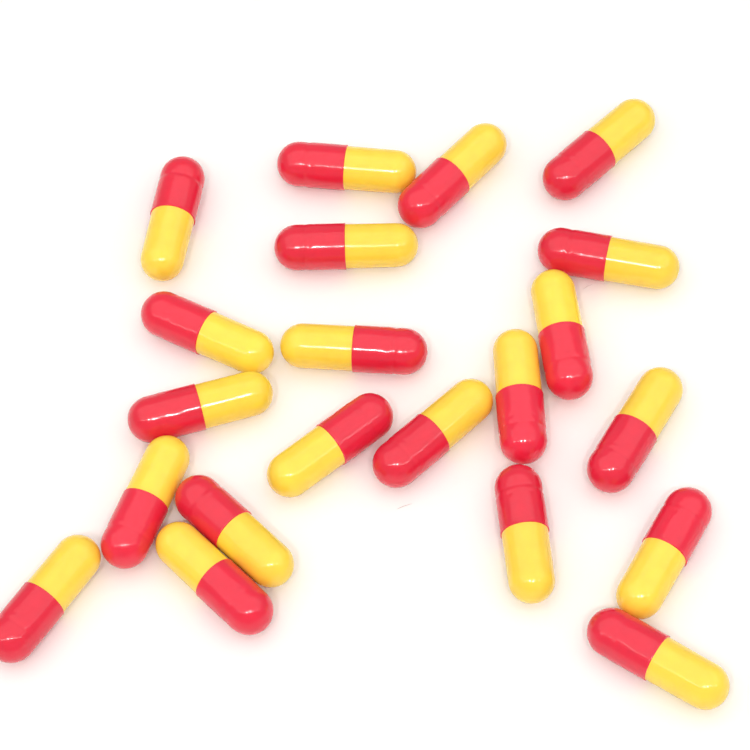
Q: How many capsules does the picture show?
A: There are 21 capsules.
